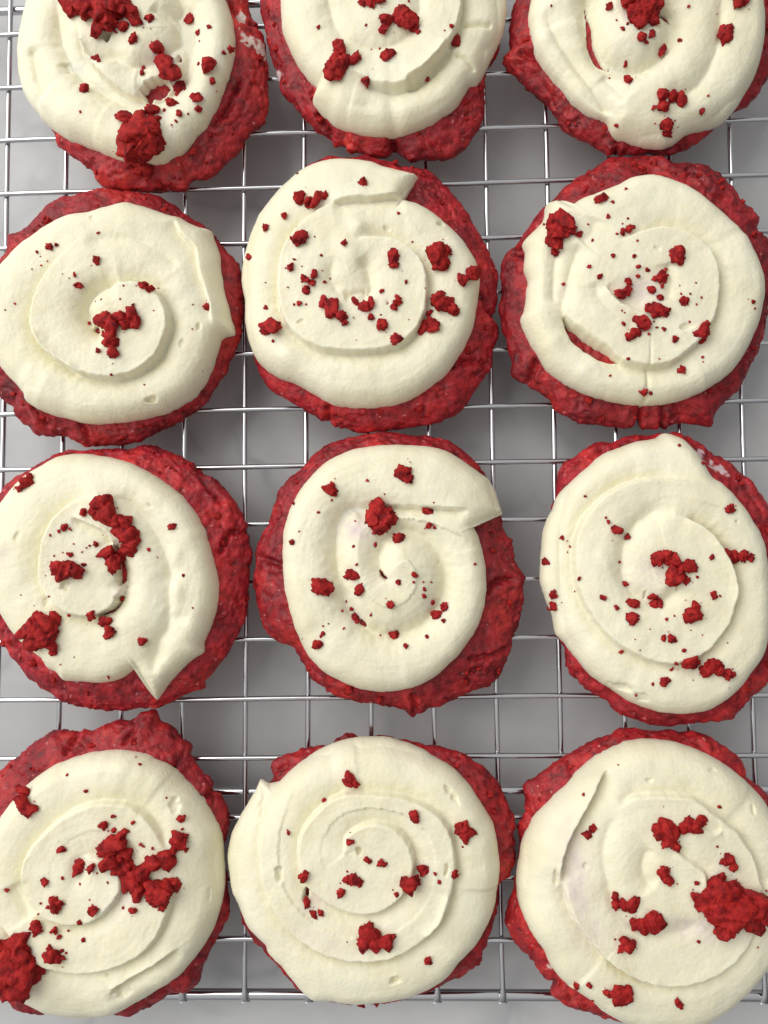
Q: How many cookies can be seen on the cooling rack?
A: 12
